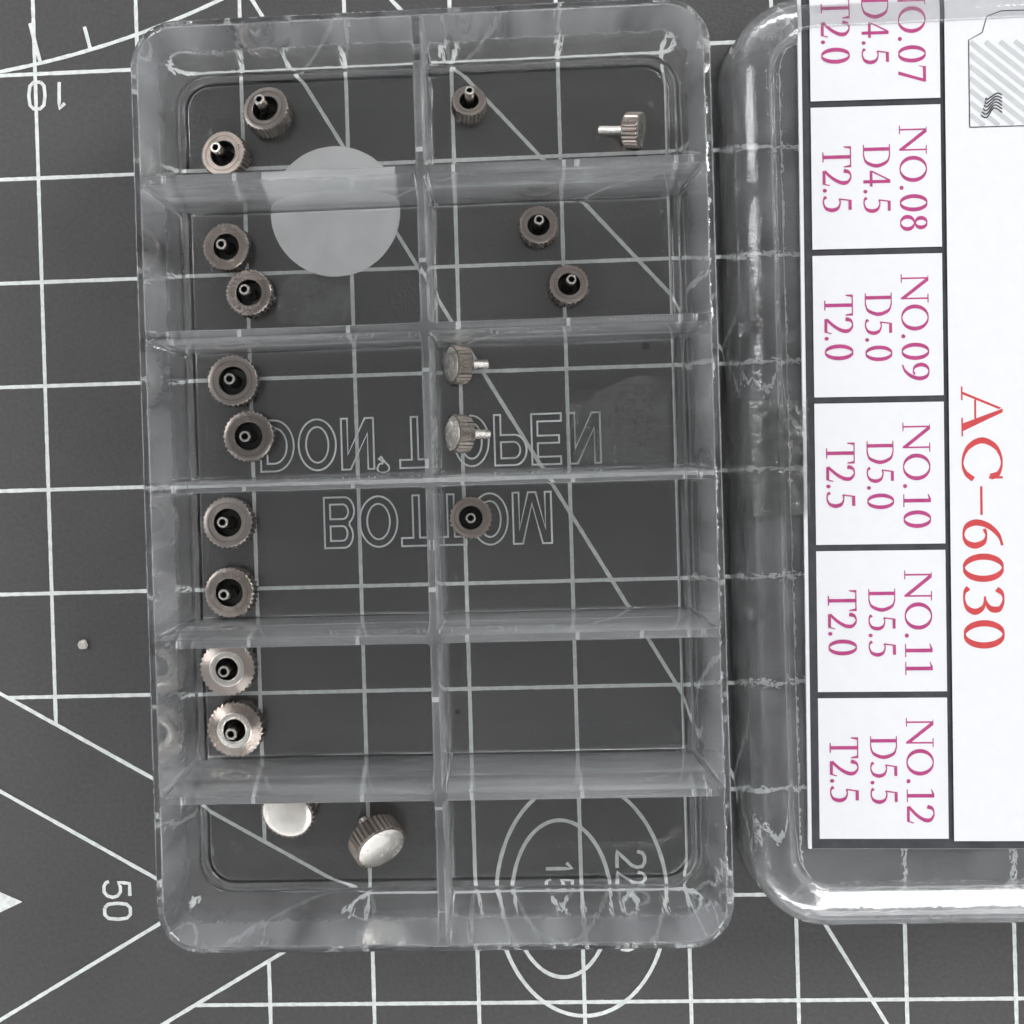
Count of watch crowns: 19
